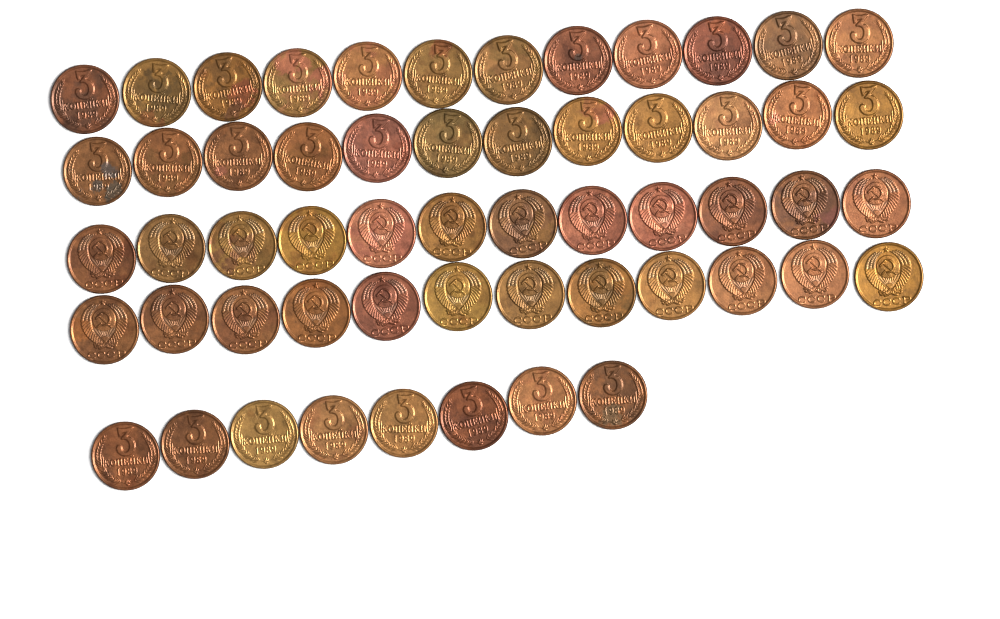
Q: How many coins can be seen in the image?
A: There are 56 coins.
